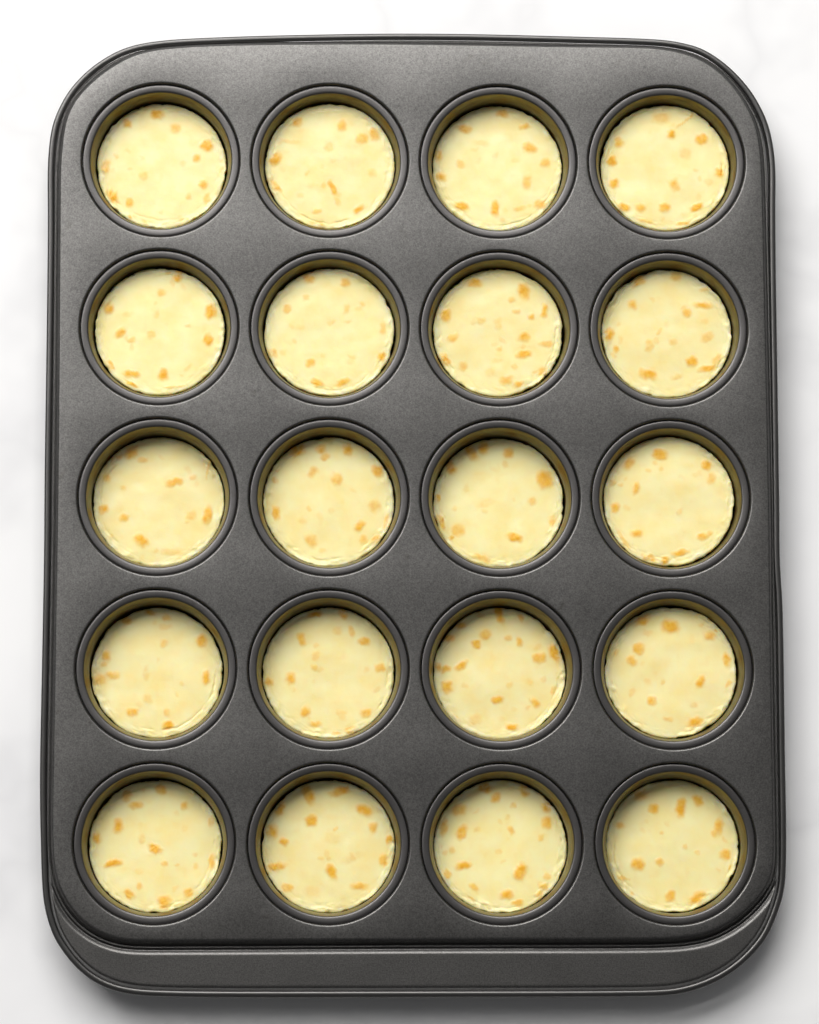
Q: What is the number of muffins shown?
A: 20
